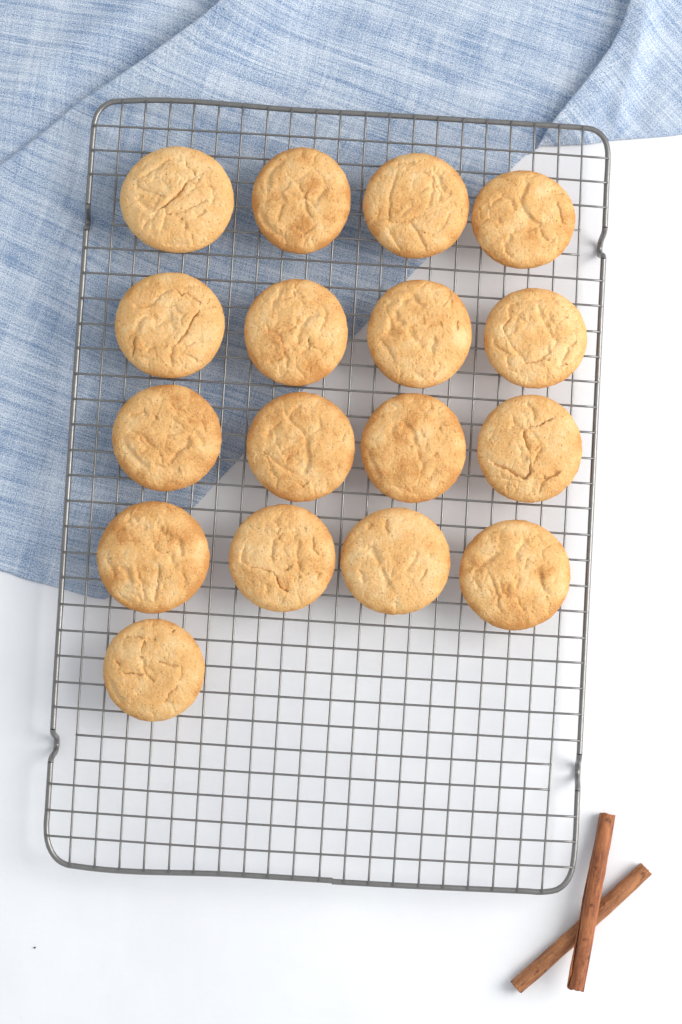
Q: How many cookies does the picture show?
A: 17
